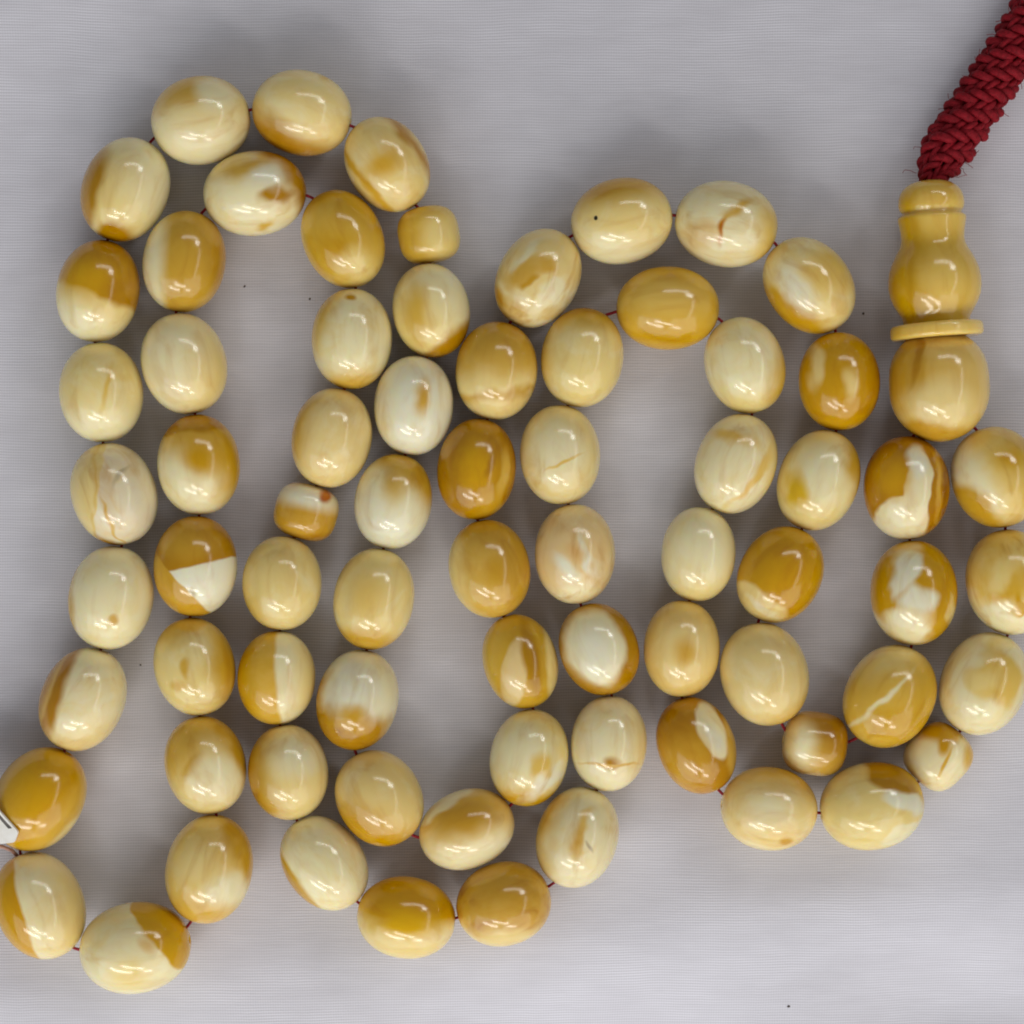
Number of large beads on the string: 69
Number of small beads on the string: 4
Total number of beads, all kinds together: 73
